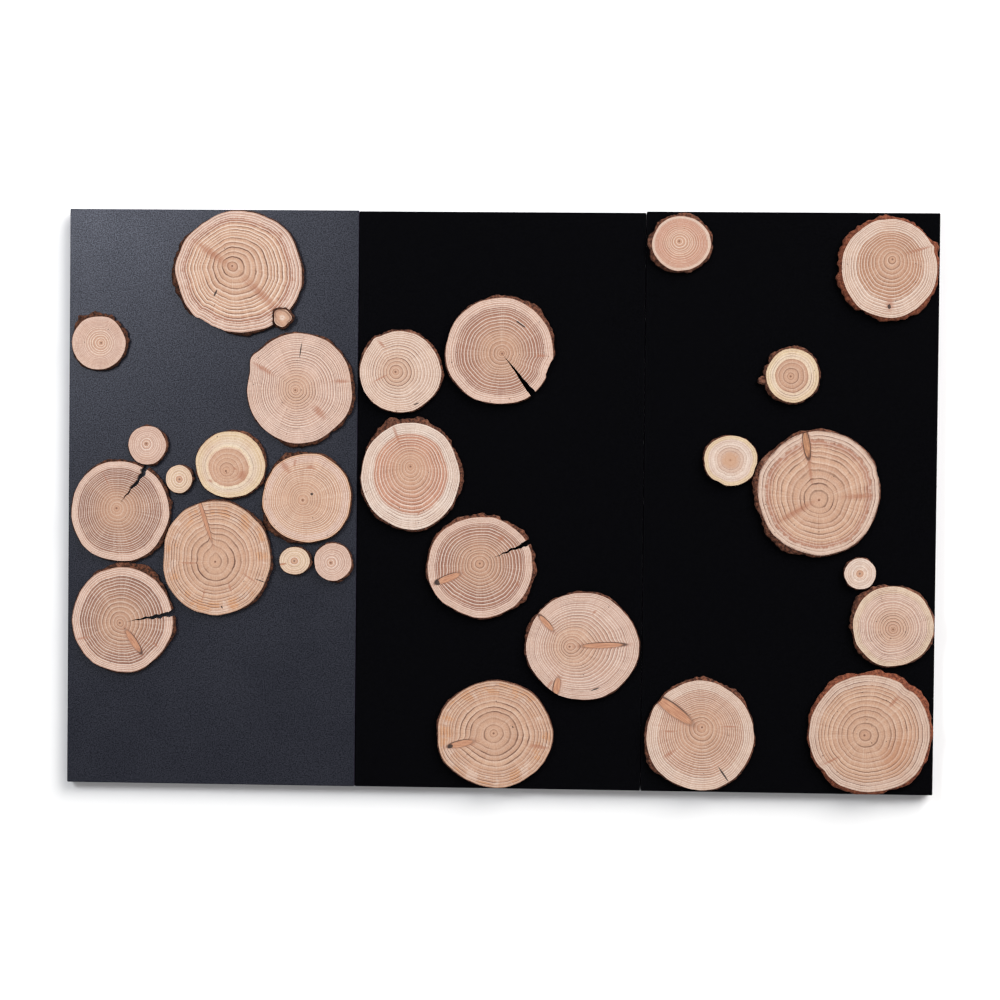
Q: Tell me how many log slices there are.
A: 27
